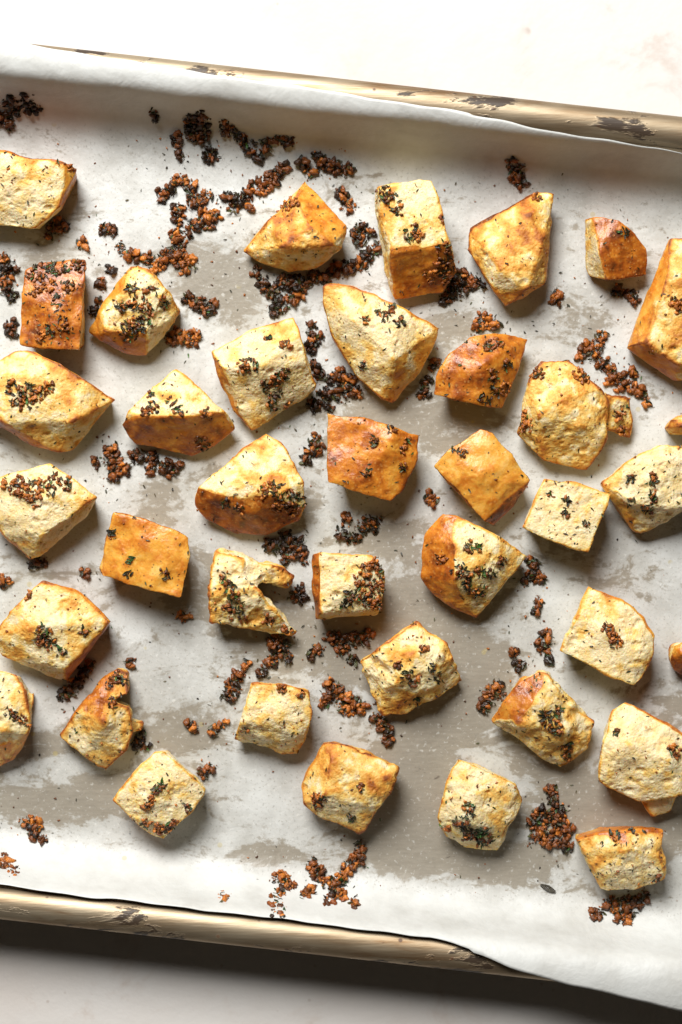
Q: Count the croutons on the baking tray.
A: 38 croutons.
